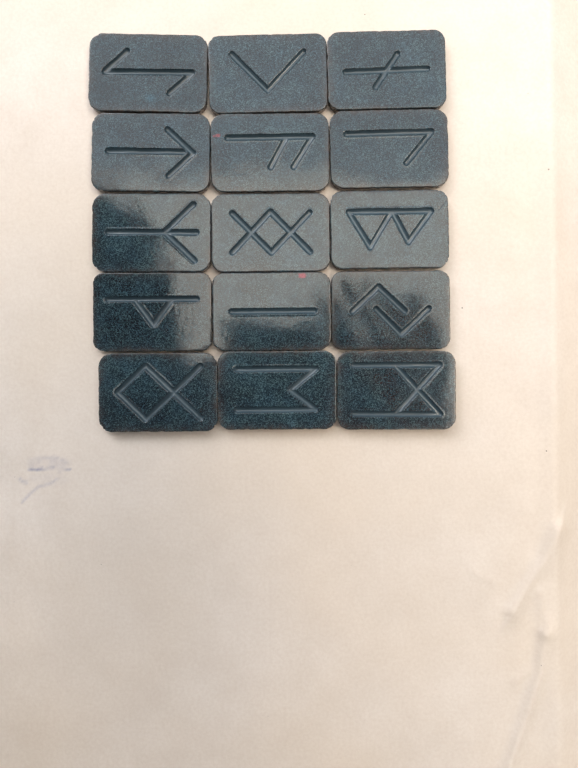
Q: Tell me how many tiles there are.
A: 15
